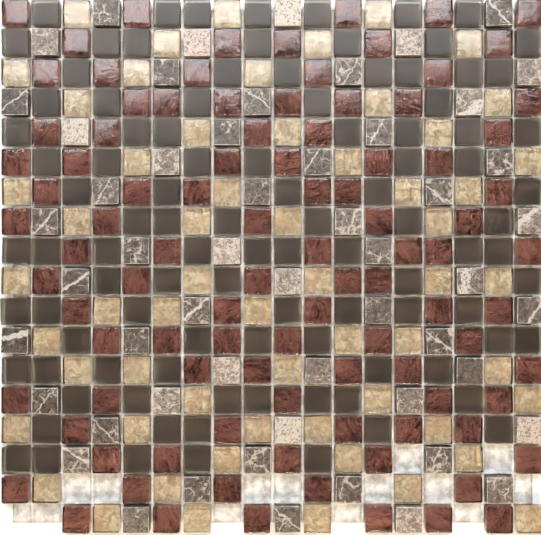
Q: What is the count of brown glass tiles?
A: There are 100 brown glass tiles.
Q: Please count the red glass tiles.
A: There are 97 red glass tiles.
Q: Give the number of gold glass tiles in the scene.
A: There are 59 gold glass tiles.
